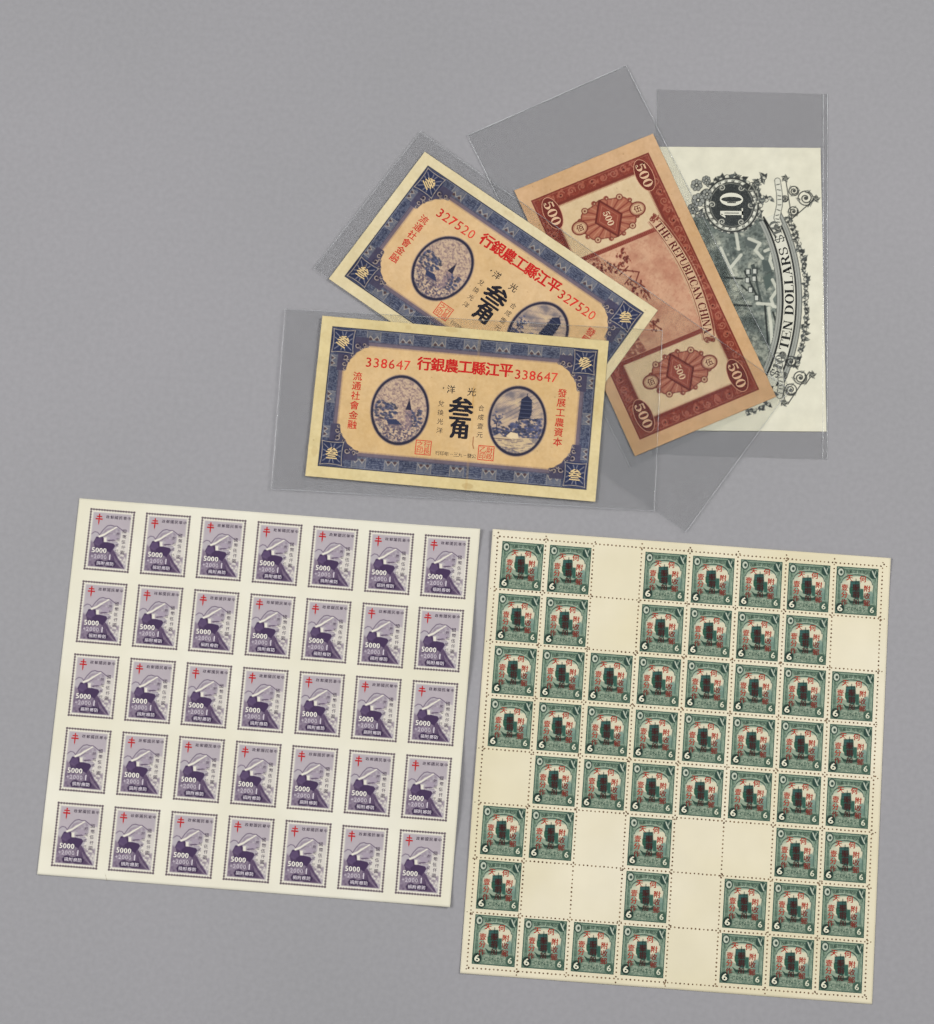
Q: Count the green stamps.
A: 53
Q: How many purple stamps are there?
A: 35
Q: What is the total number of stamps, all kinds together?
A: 88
